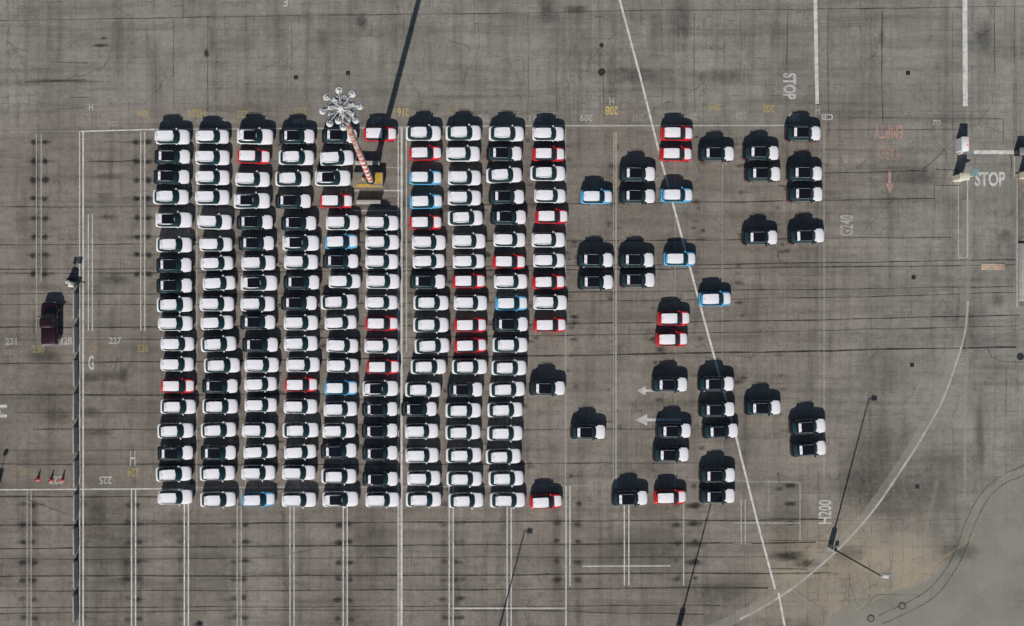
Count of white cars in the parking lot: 116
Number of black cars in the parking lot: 58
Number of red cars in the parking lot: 23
